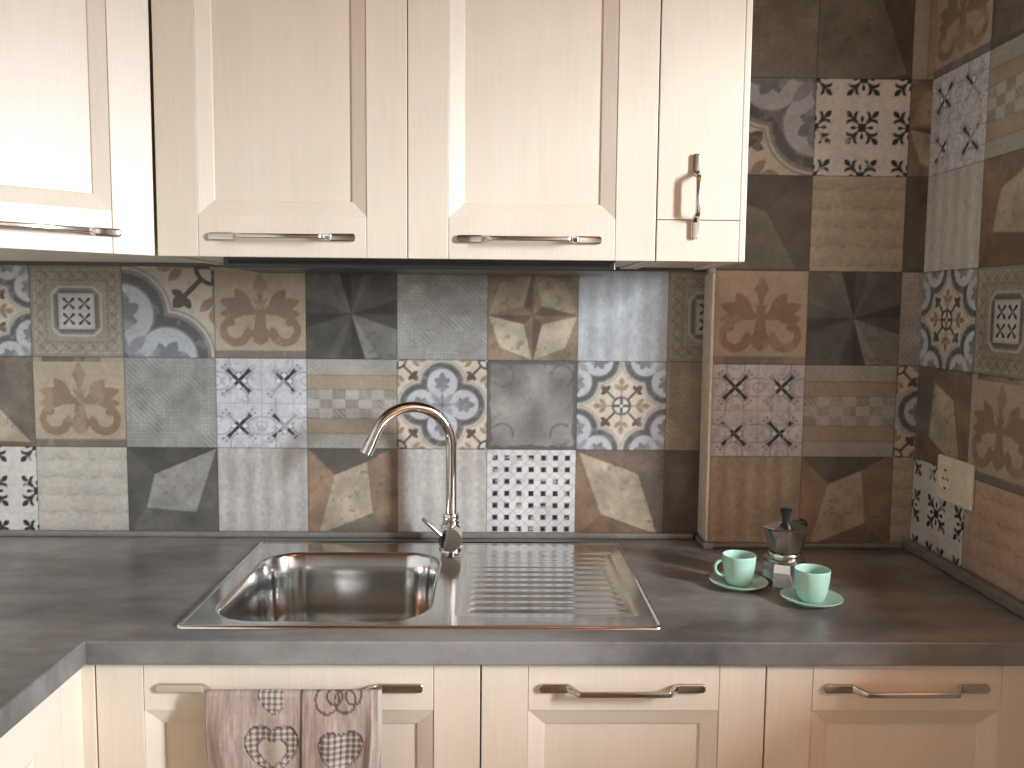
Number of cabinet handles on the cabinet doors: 7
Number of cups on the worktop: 2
